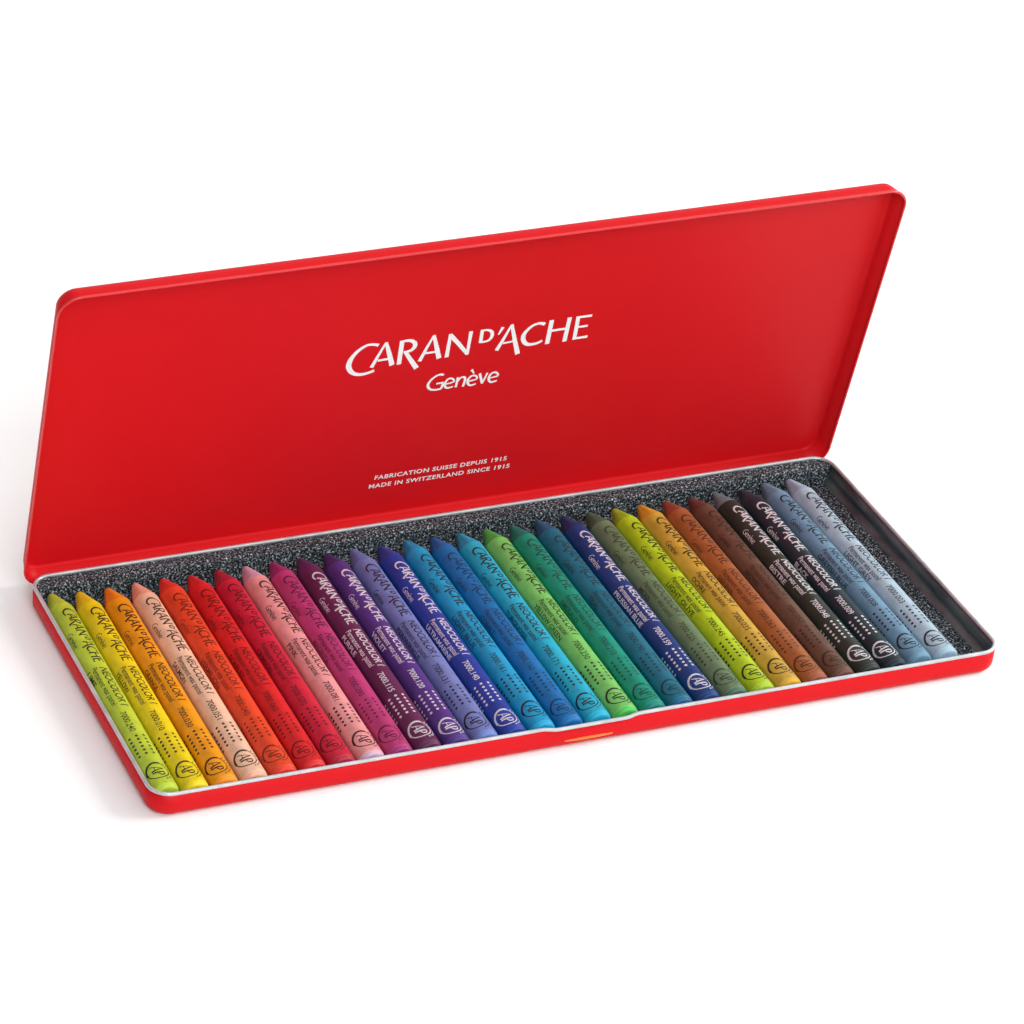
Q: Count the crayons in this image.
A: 29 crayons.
